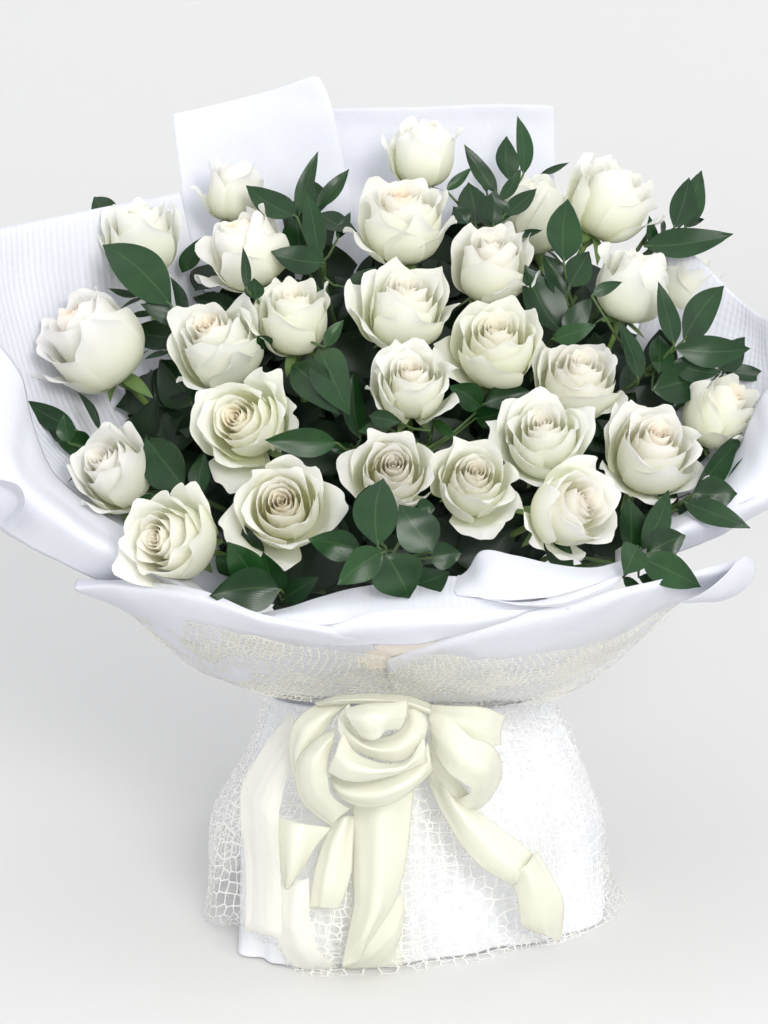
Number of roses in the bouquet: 27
